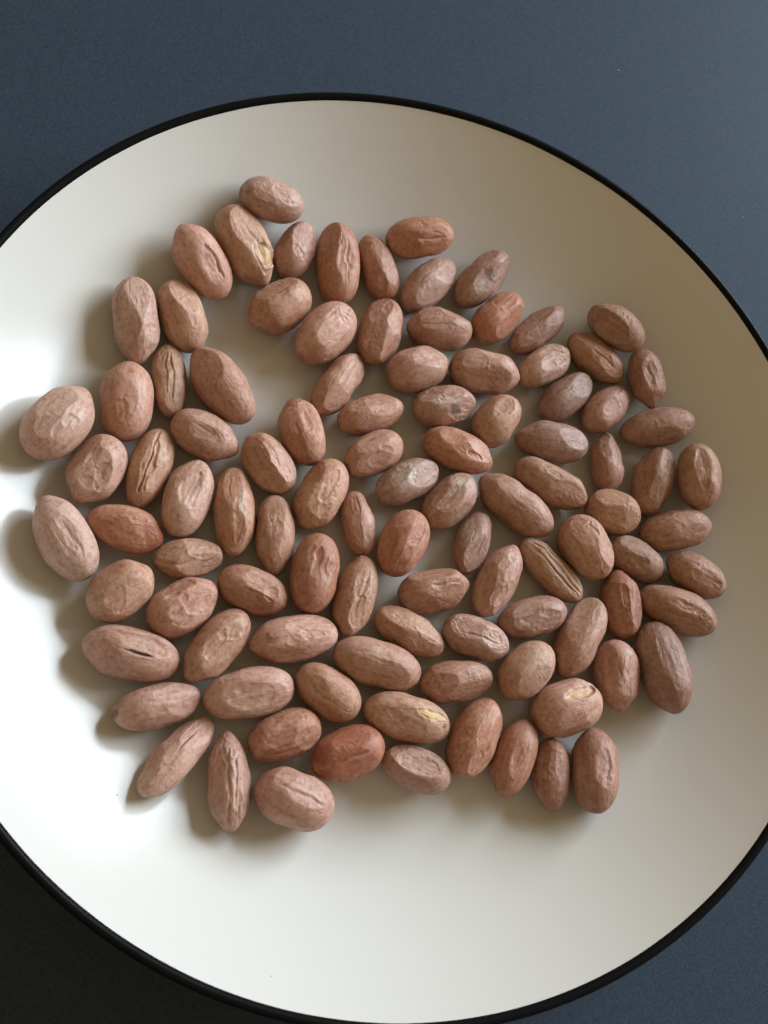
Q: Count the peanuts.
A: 101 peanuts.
